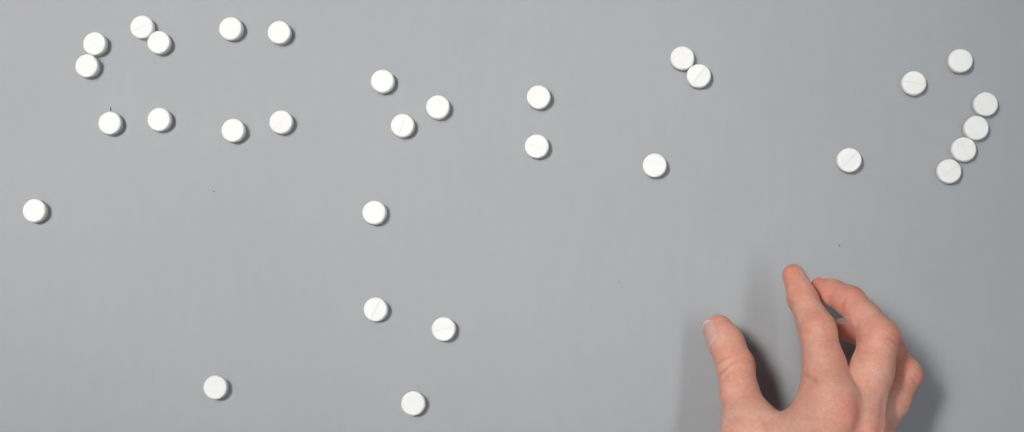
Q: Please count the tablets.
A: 31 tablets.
